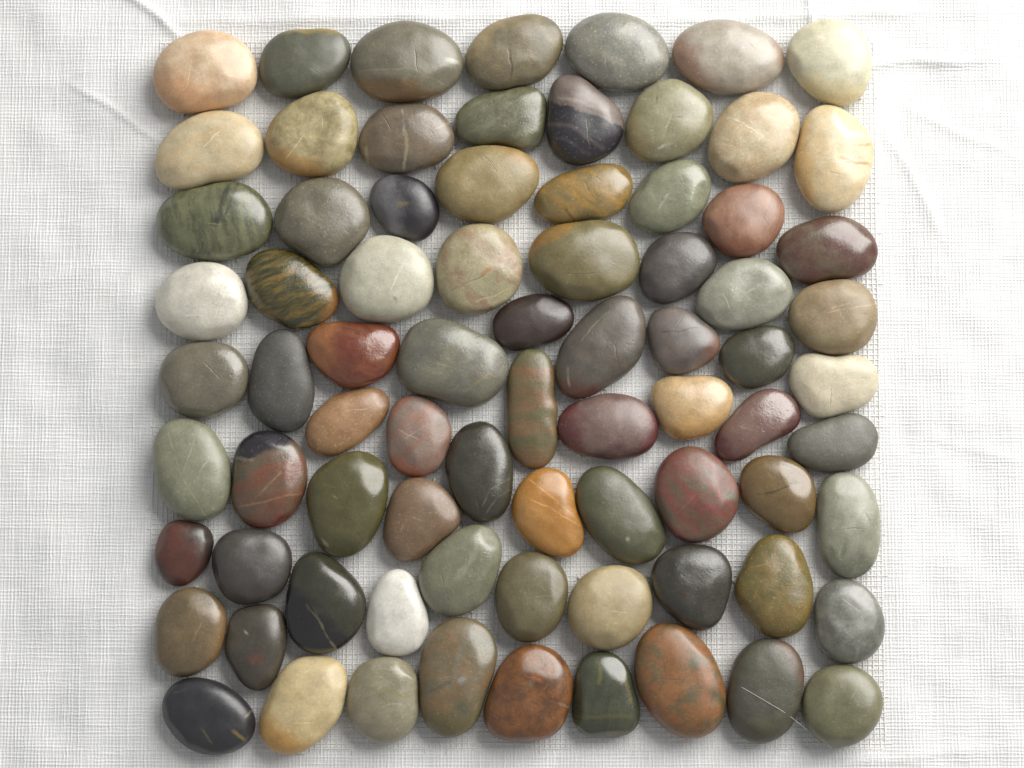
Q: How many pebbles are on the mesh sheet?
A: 78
